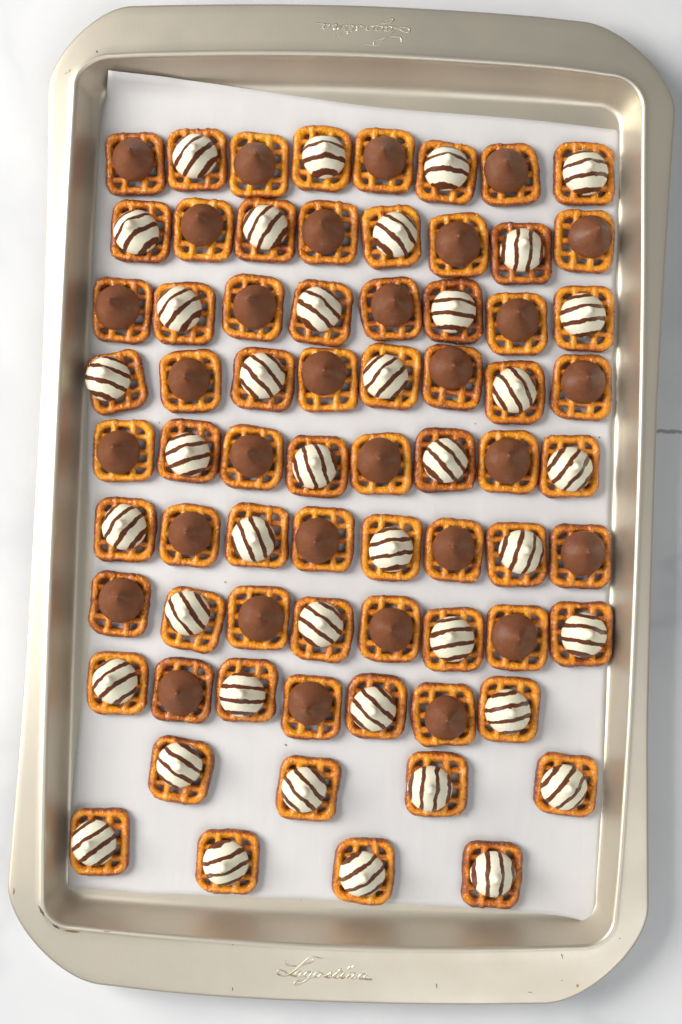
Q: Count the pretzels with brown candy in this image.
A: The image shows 31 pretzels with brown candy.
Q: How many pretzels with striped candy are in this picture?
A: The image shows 40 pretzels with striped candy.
